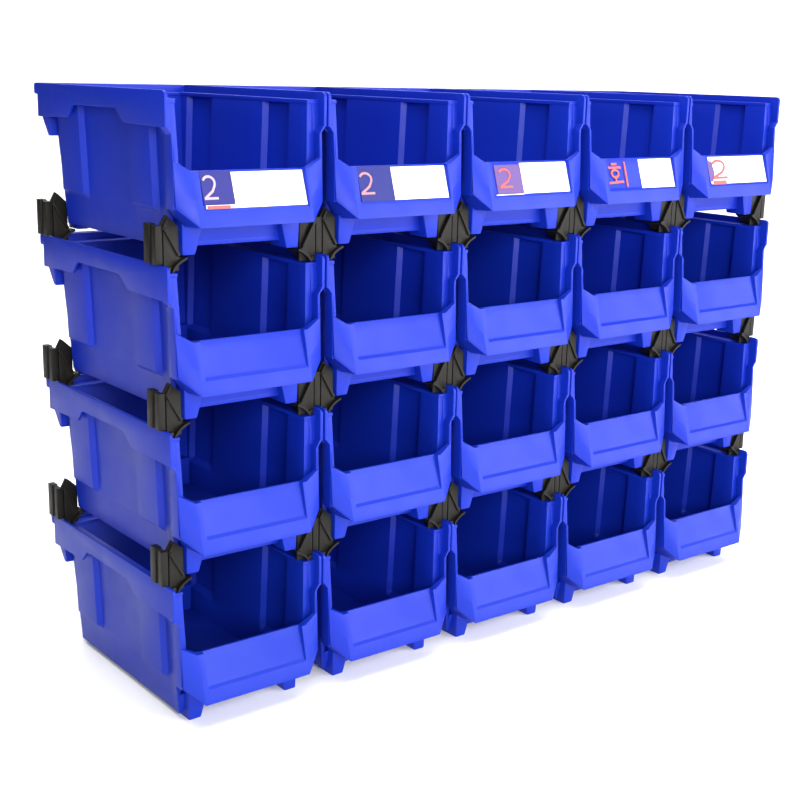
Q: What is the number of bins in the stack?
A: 20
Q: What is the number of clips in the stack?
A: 21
